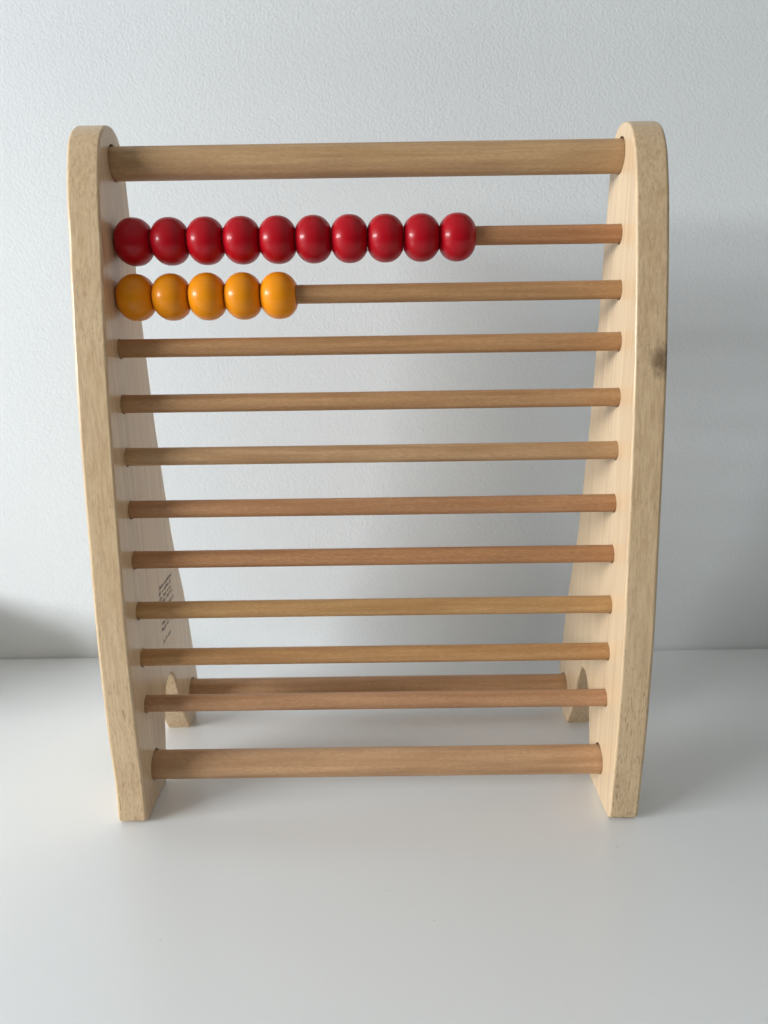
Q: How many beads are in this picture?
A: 15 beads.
